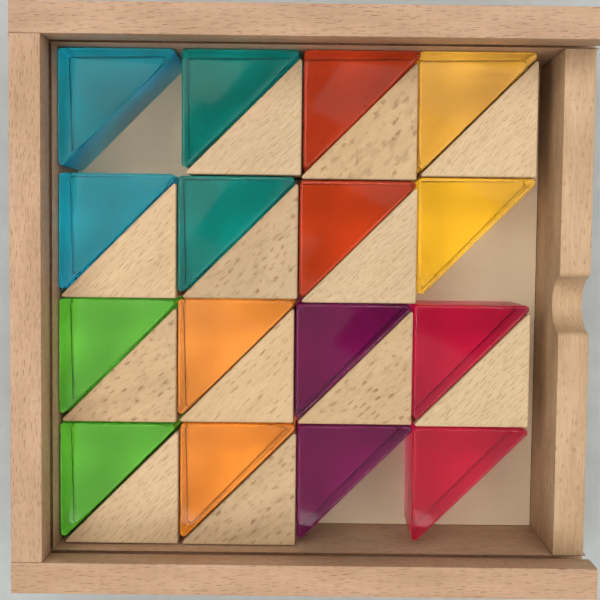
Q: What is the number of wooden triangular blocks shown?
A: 12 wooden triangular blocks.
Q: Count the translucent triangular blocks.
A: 16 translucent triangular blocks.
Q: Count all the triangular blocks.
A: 28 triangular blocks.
